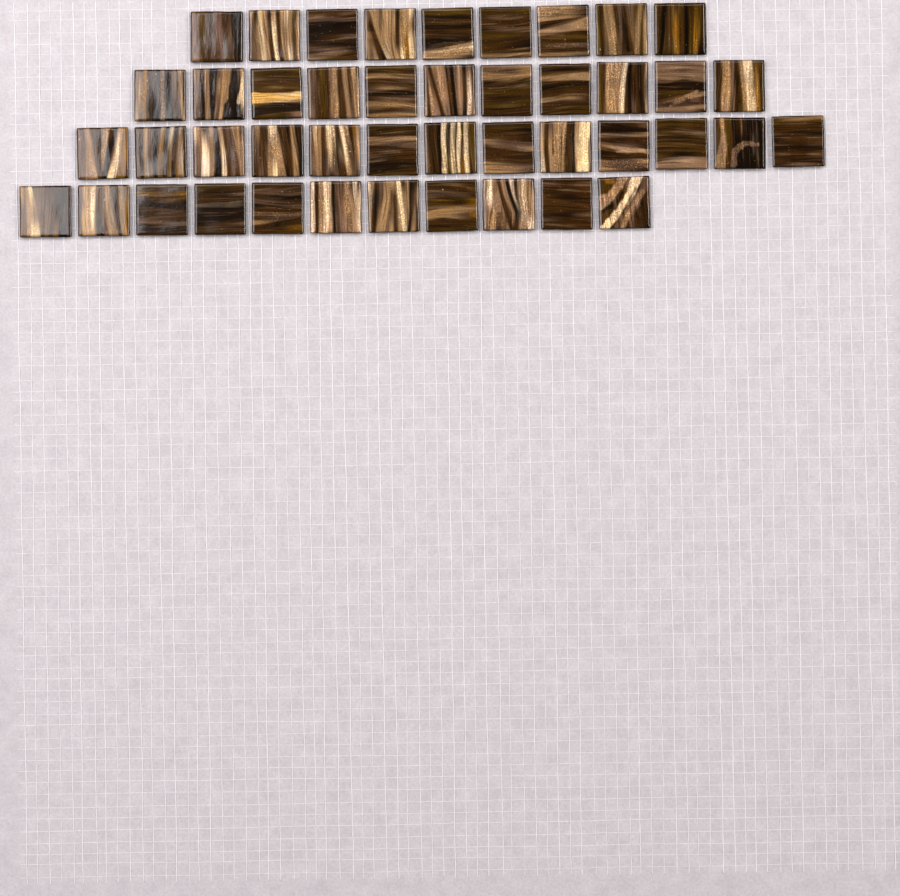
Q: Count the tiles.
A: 44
